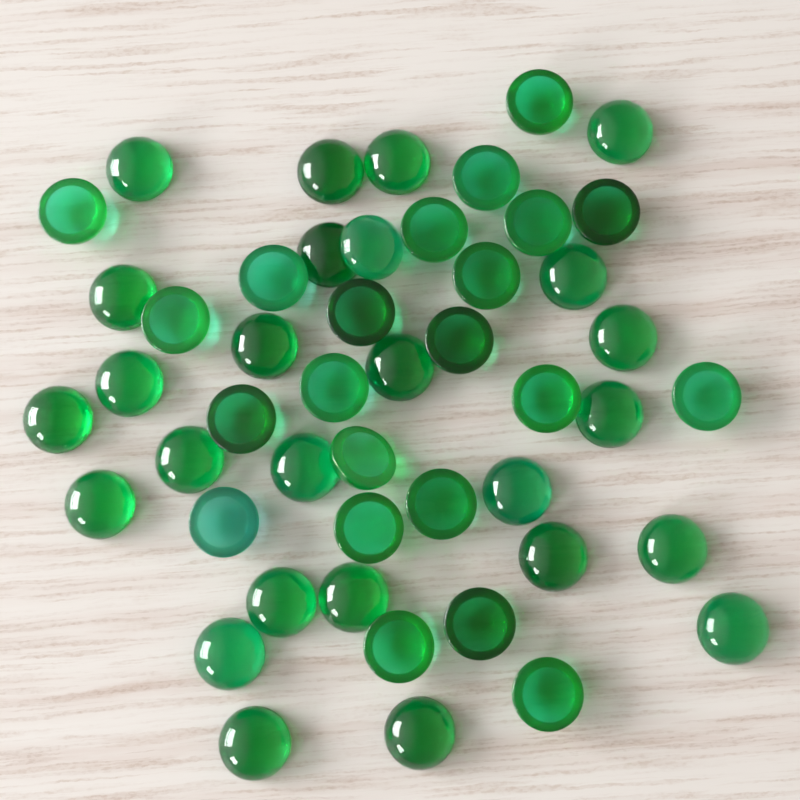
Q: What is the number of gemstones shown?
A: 48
